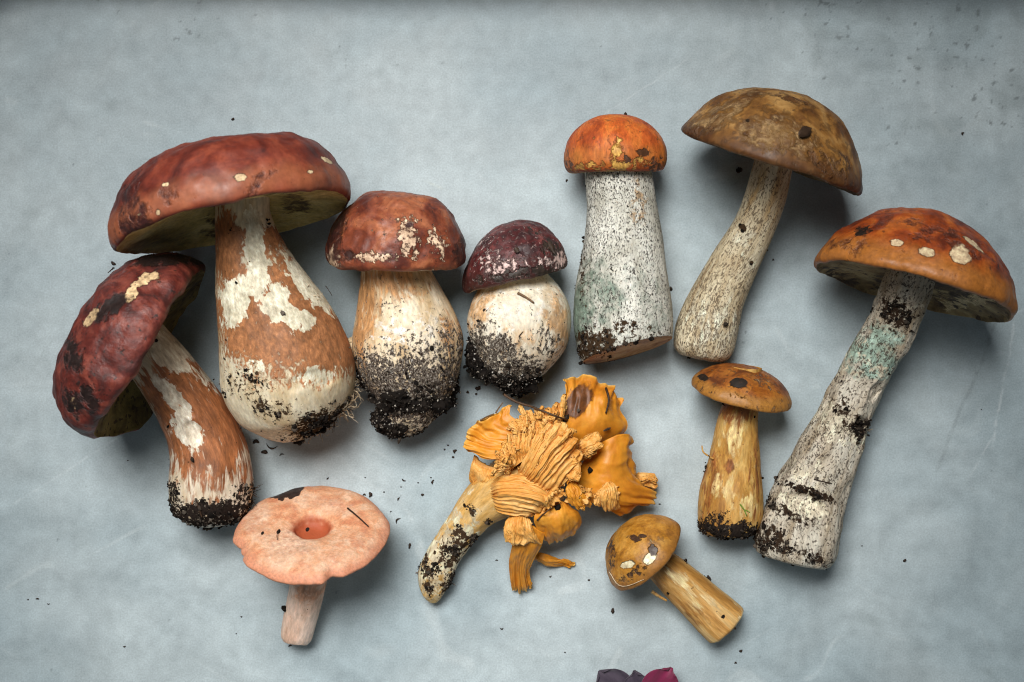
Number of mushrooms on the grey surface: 11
